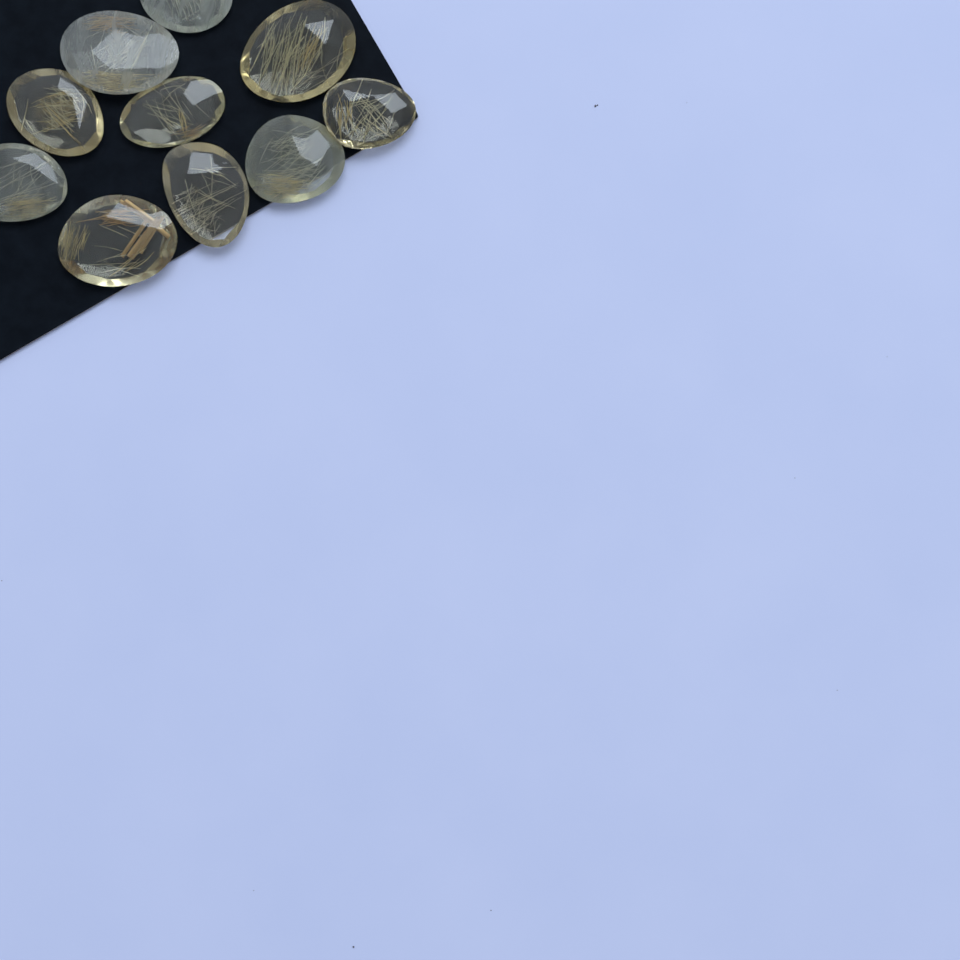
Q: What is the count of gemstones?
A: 10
